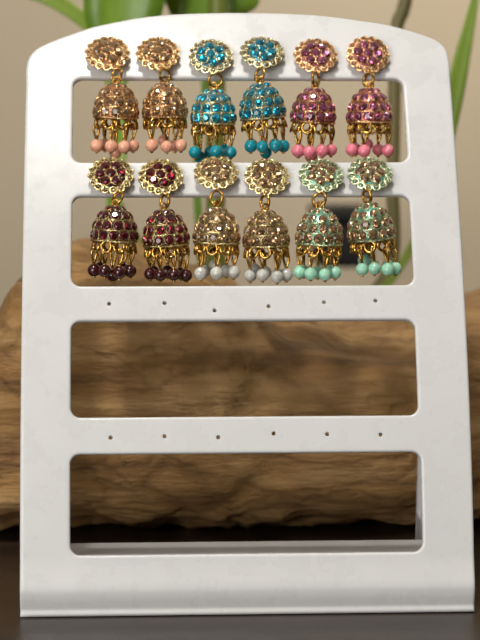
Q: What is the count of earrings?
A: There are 12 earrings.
